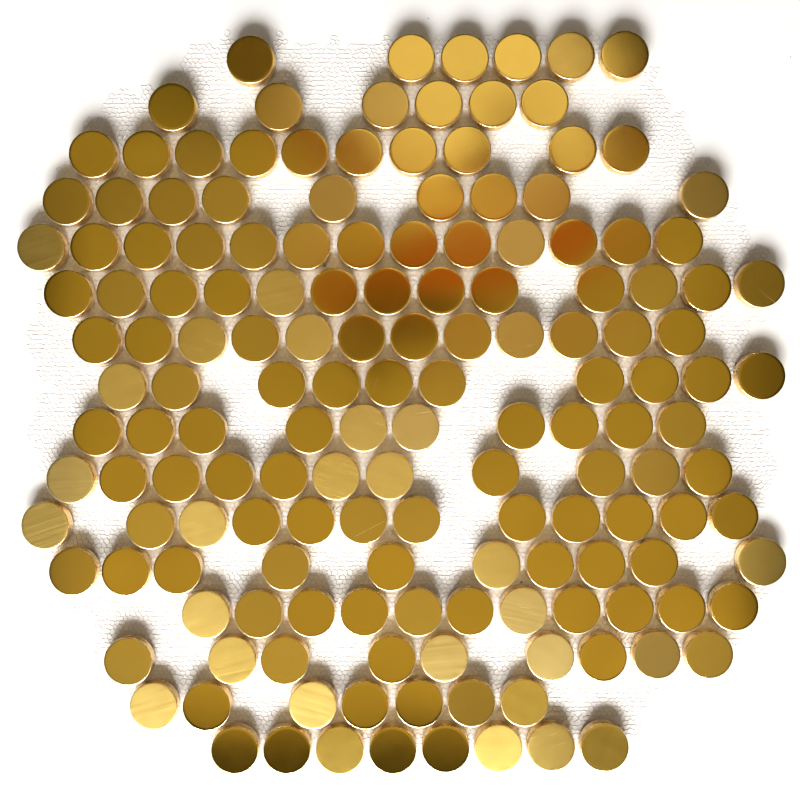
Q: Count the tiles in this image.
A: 157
